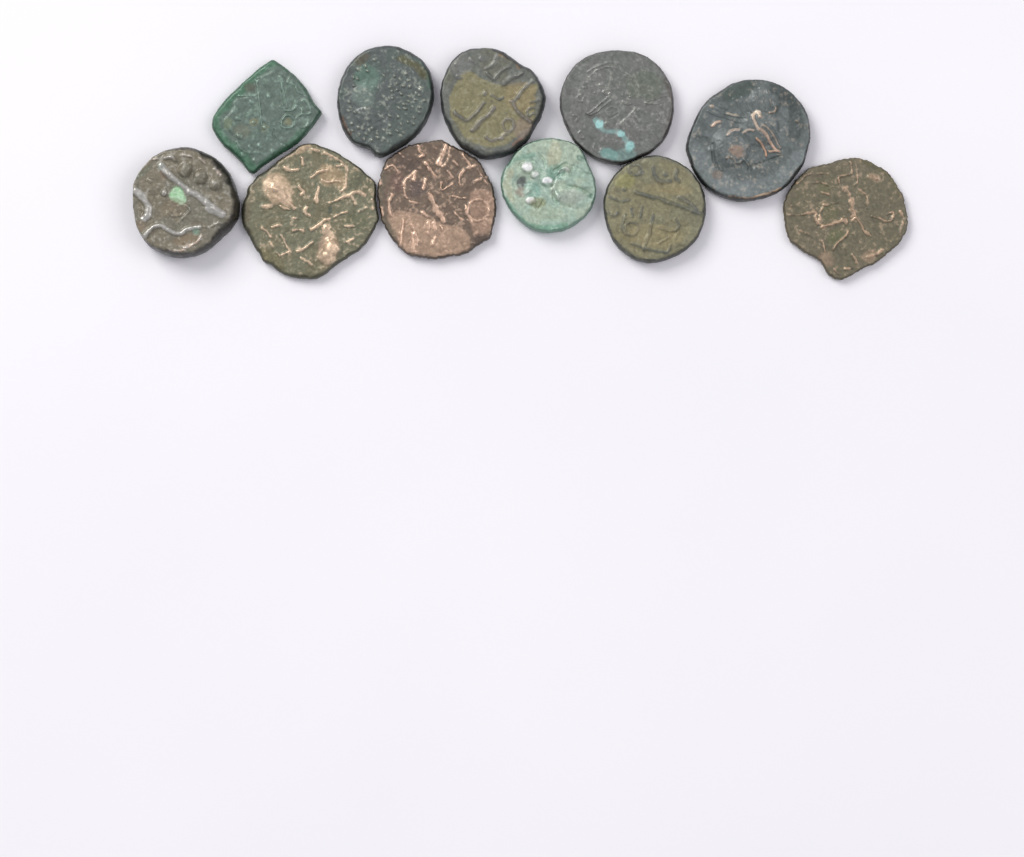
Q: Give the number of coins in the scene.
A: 11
